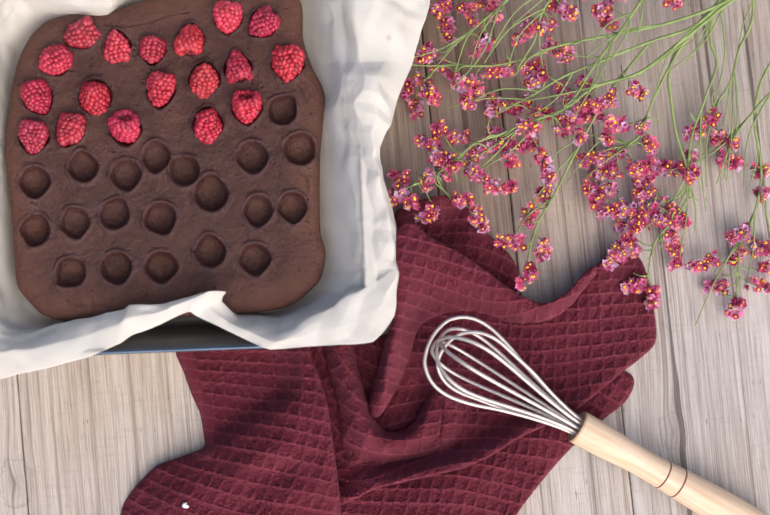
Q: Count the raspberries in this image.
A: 18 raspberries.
